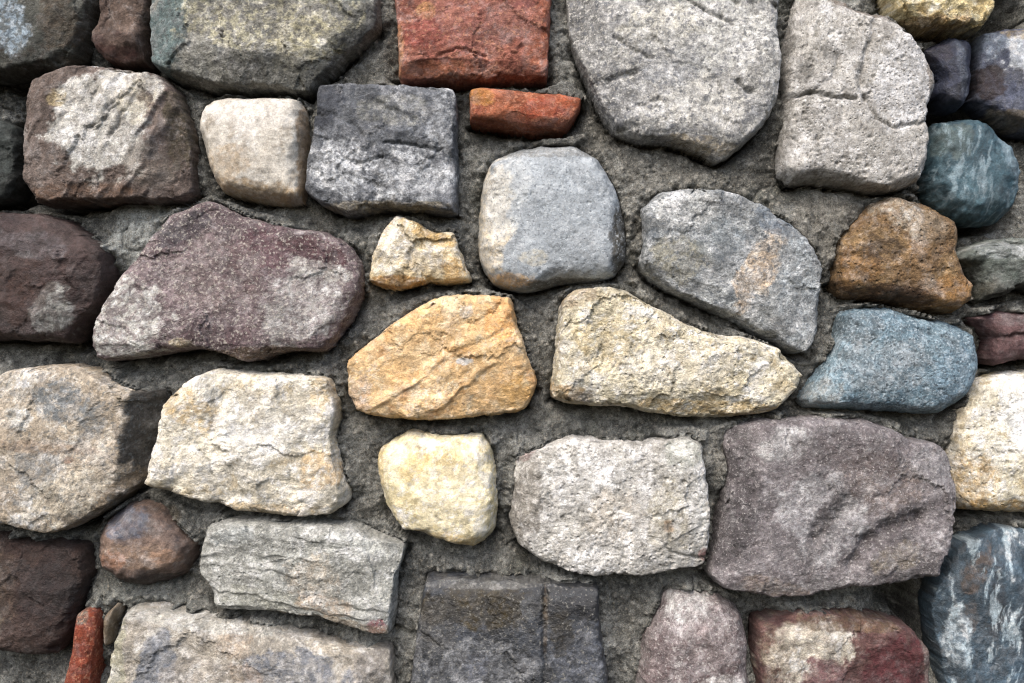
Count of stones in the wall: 39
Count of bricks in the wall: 3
